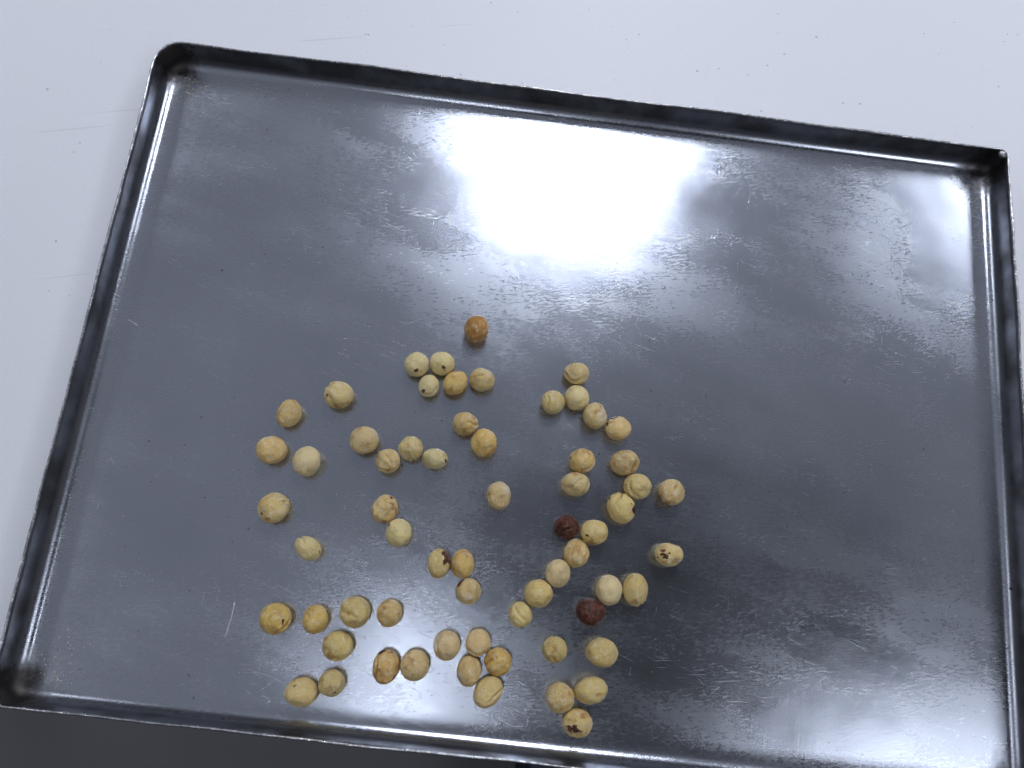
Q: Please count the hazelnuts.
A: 64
